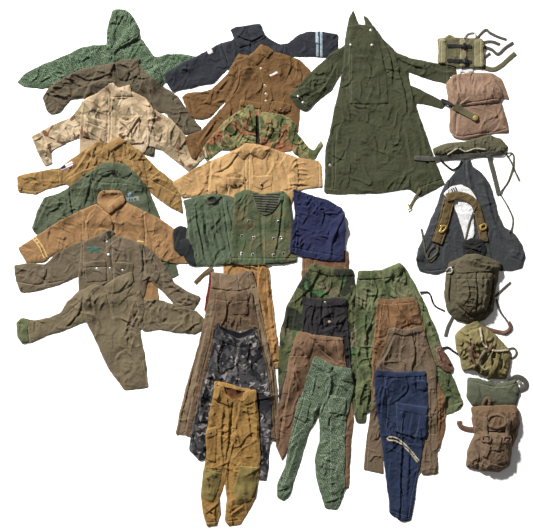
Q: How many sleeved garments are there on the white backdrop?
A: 13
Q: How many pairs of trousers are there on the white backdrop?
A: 13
